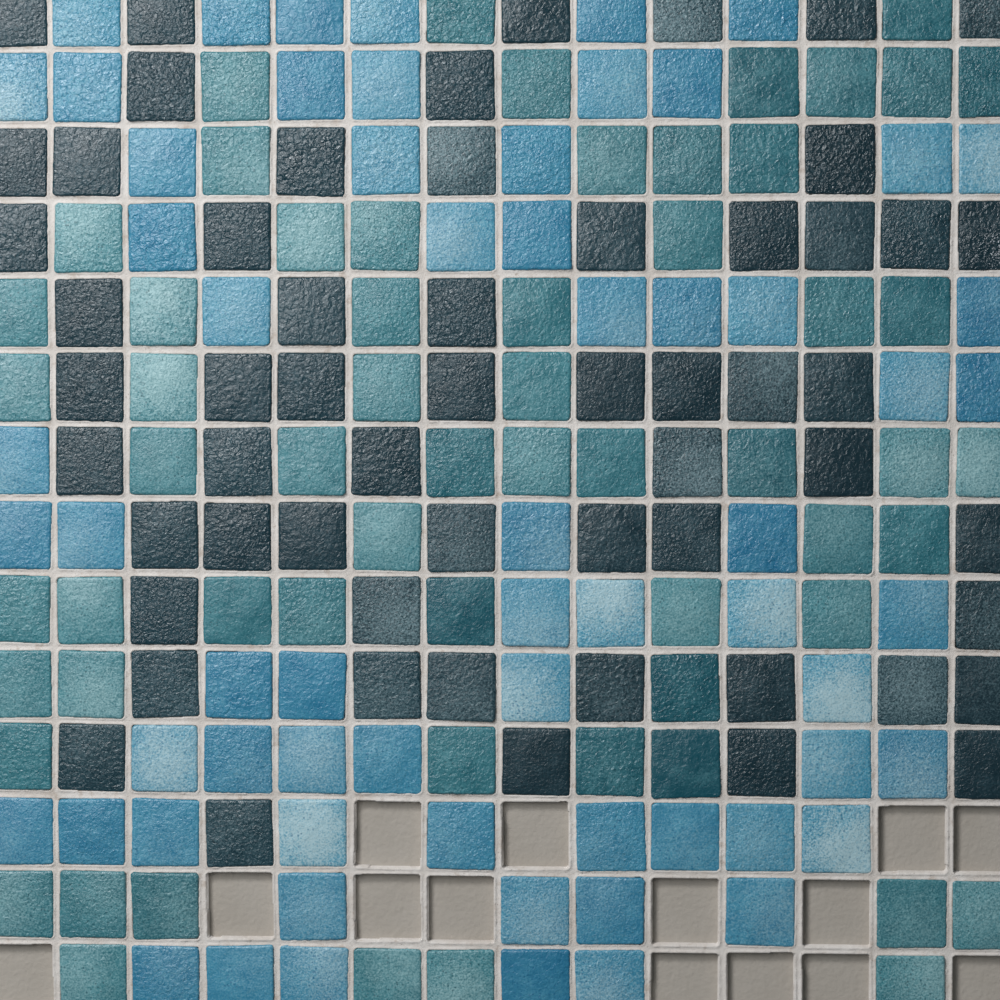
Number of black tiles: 58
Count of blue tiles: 64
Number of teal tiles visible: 60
